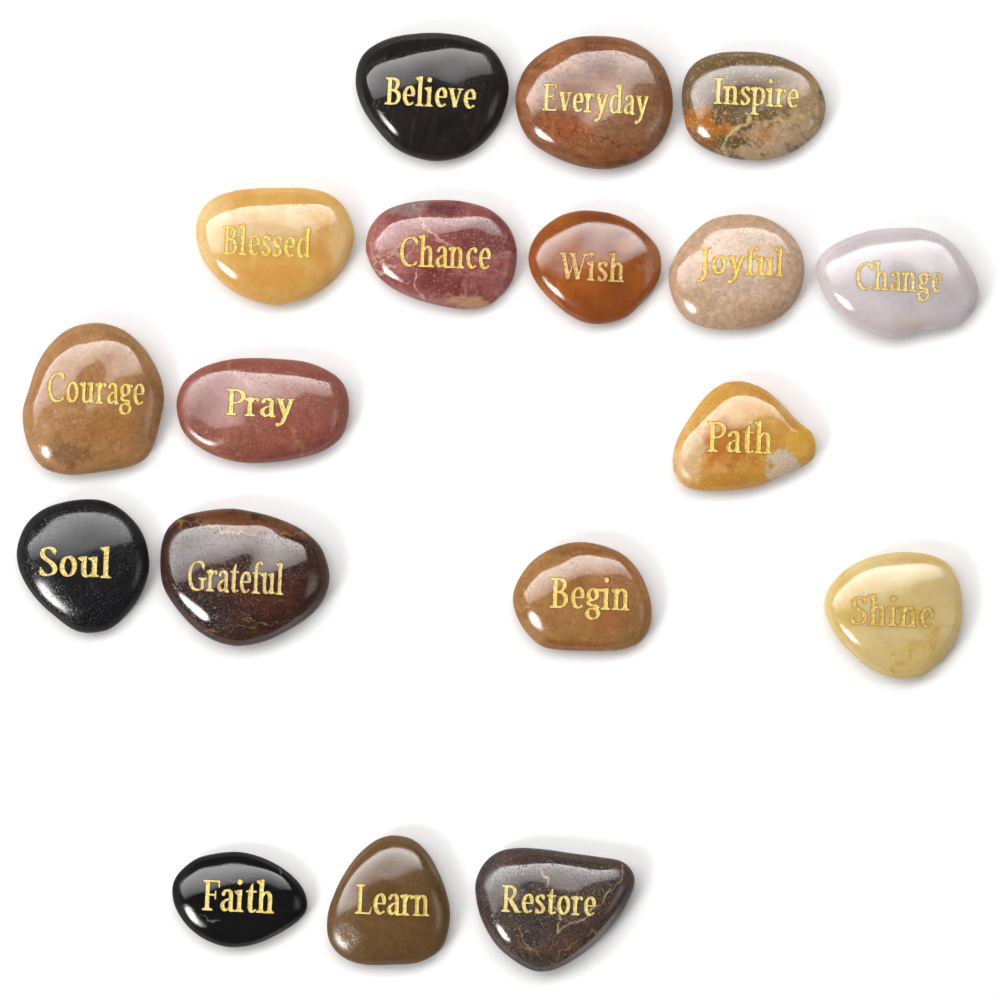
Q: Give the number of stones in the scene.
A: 18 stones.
